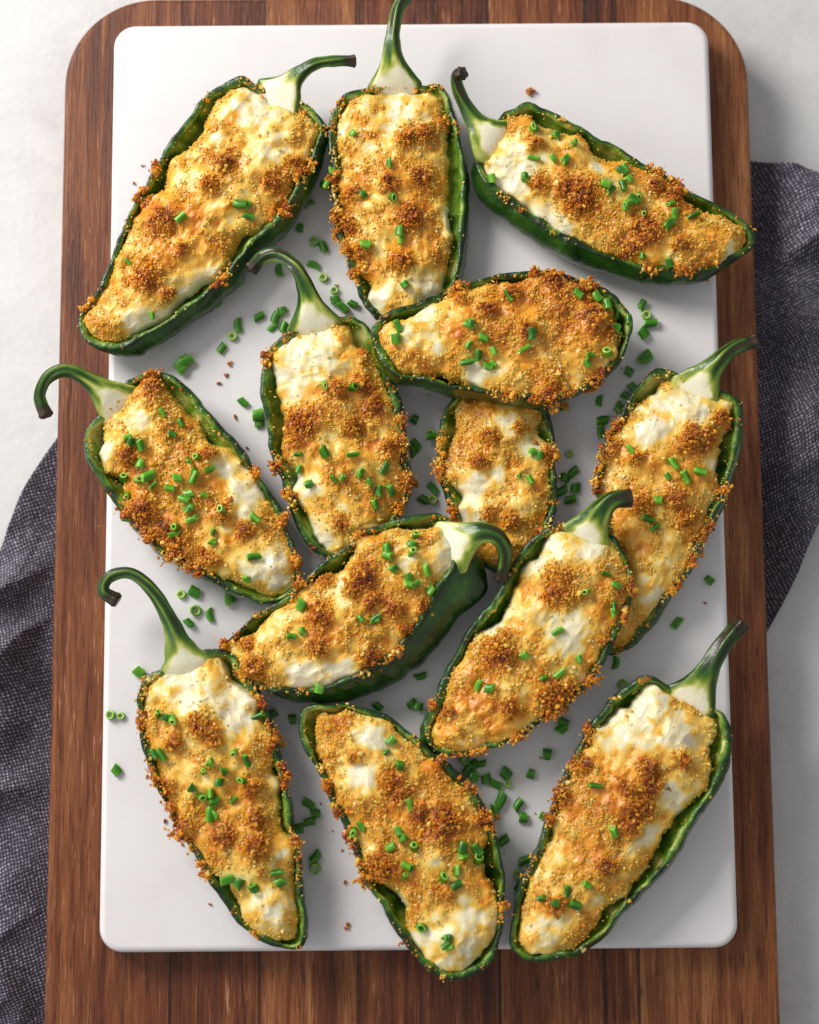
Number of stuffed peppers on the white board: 13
